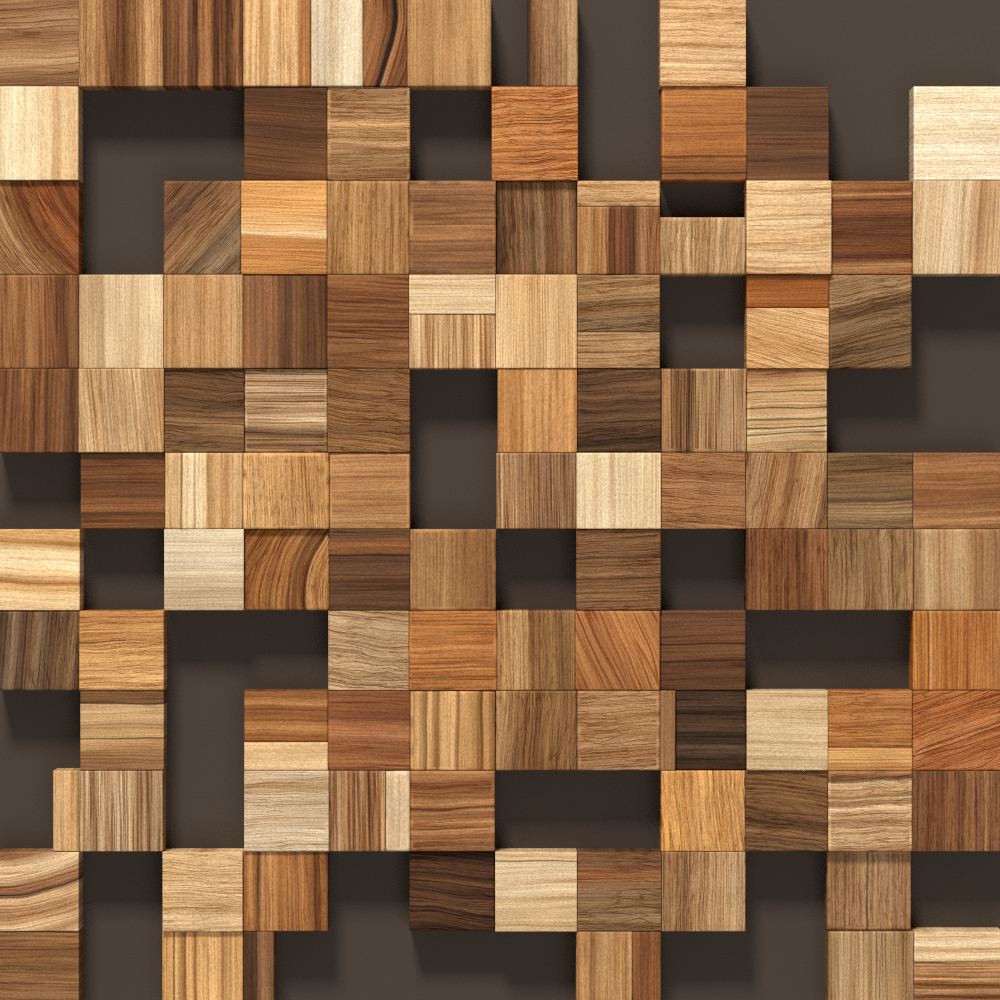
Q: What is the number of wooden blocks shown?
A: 116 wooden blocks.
